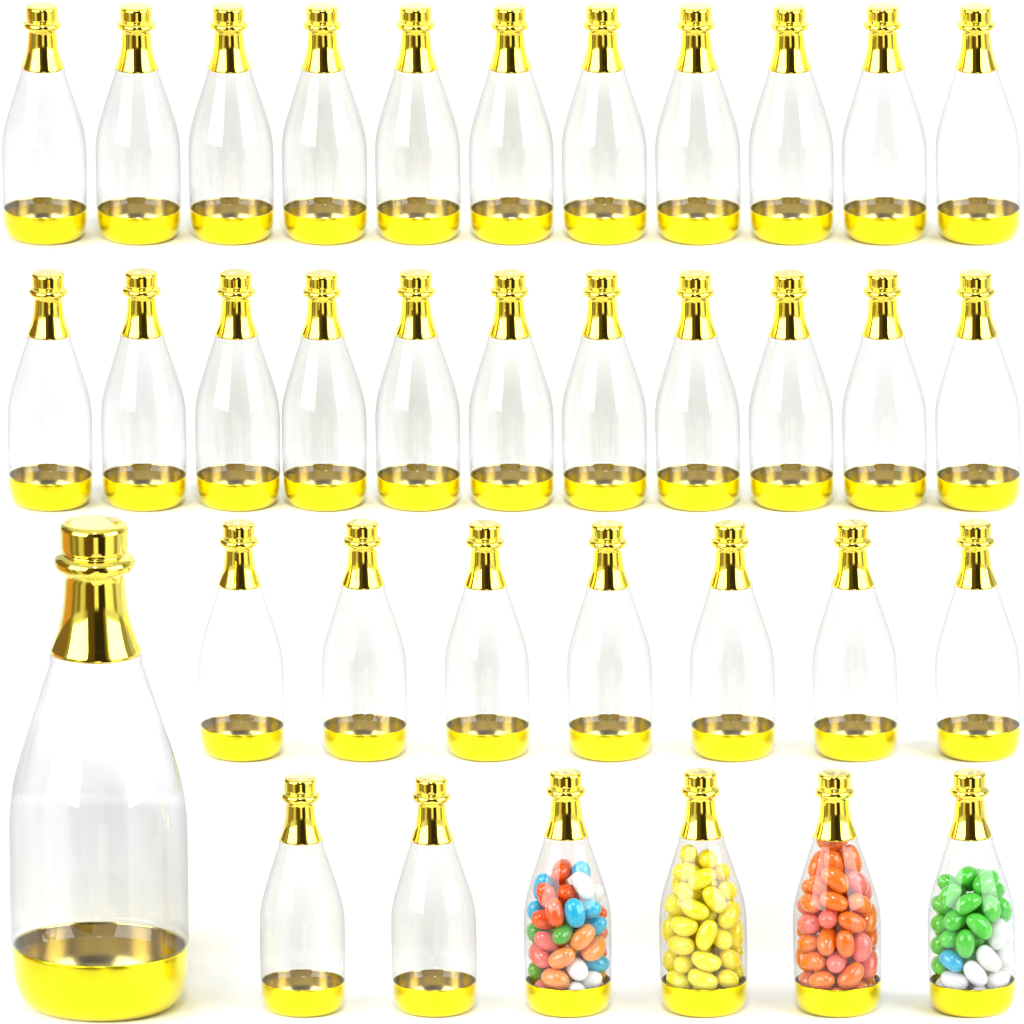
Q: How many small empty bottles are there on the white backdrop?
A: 31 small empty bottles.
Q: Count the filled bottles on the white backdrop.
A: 4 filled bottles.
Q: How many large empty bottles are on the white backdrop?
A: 1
